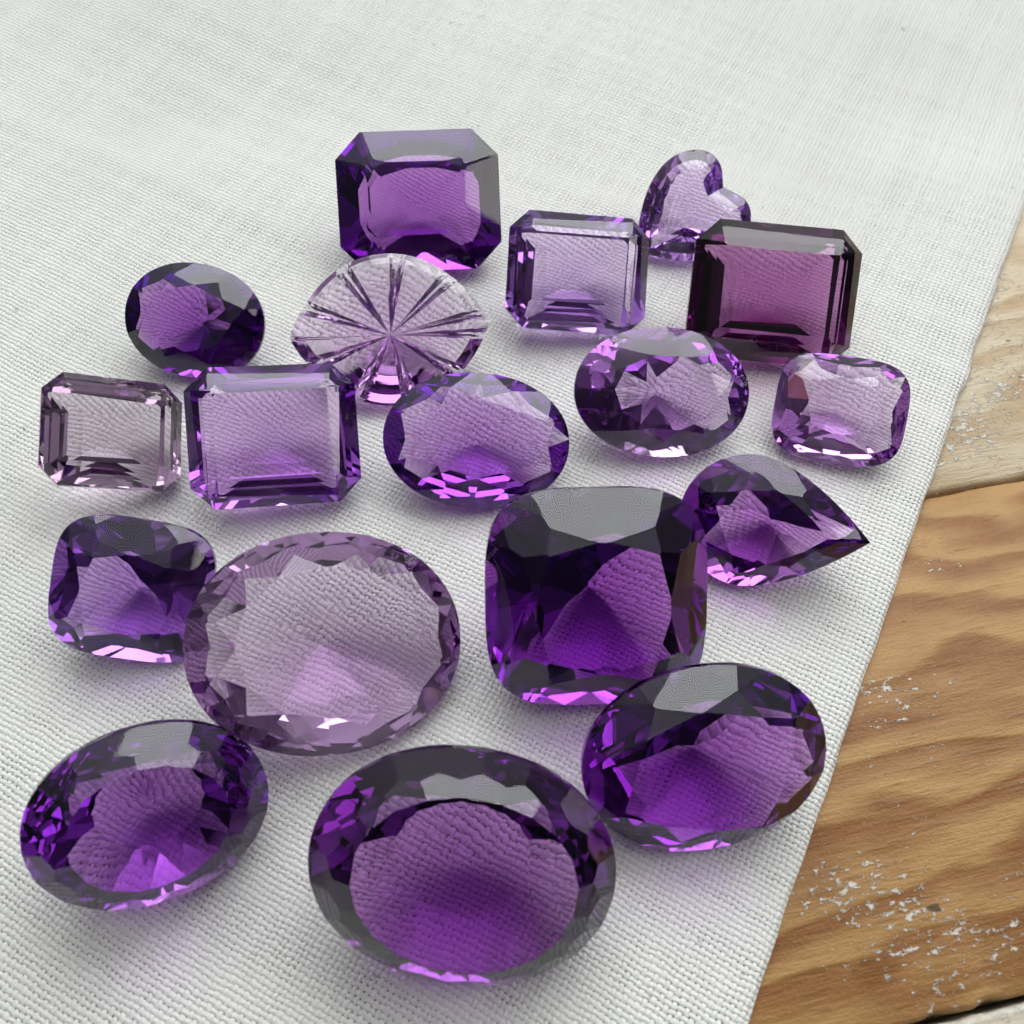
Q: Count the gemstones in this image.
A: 18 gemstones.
